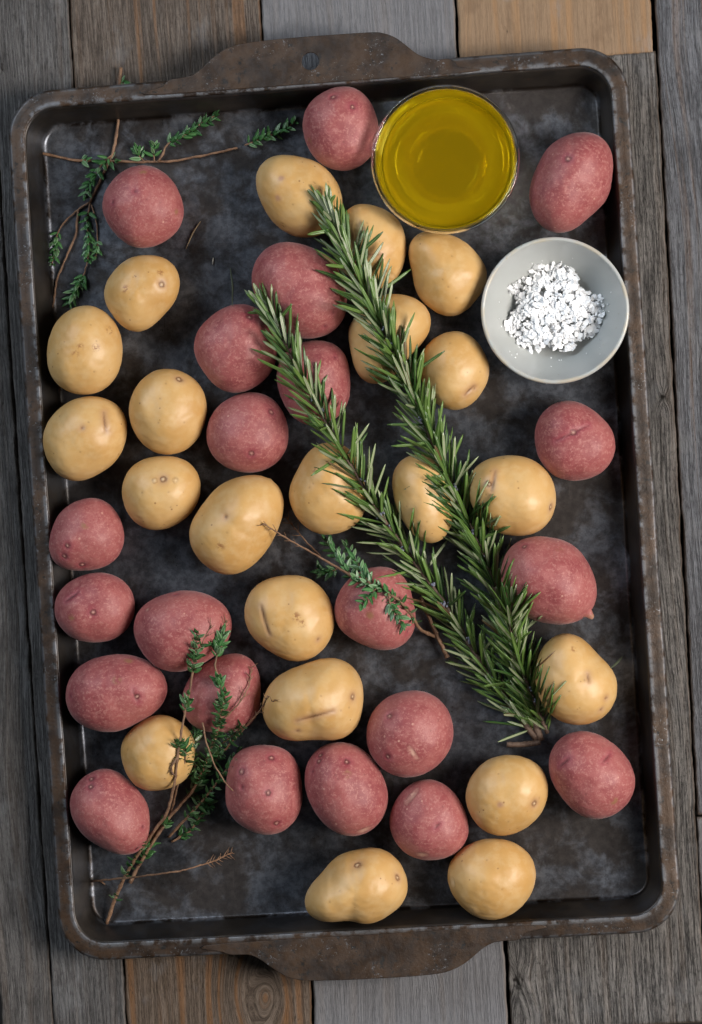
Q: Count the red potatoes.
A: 21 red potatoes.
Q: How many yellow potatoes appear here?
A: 21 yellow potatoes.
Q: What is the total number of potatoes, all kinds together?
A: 42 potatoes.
